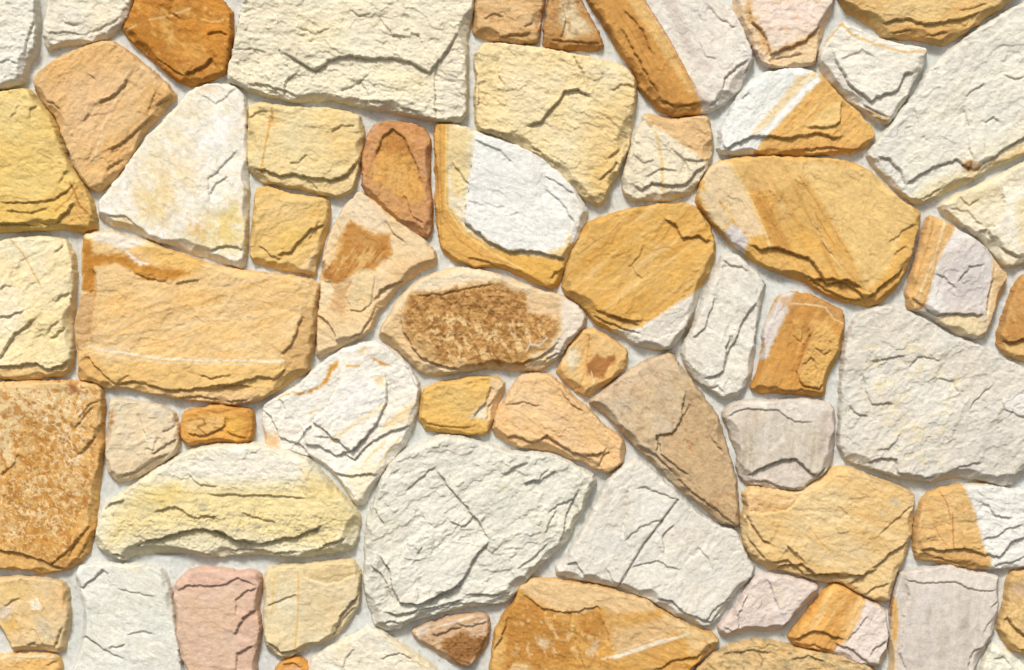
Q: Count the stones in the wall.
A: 62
